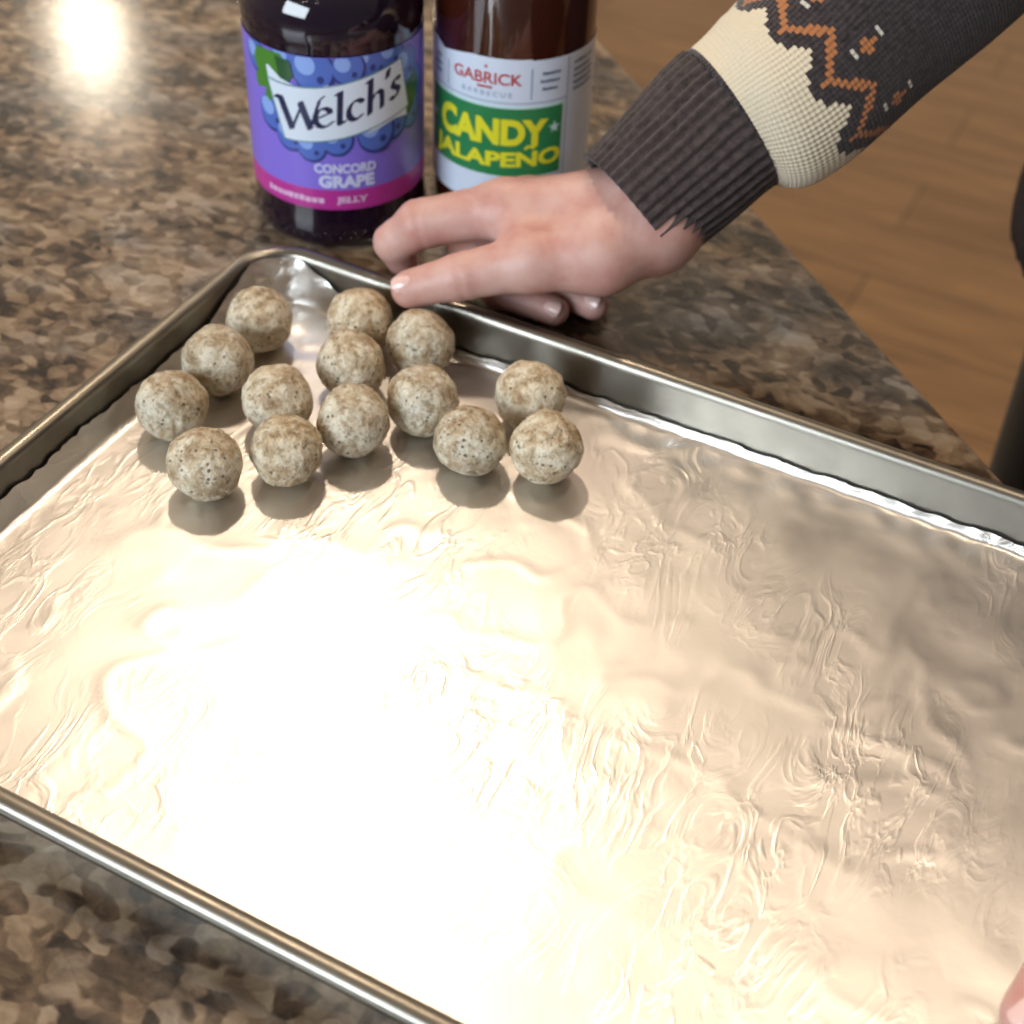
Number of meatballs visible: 14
